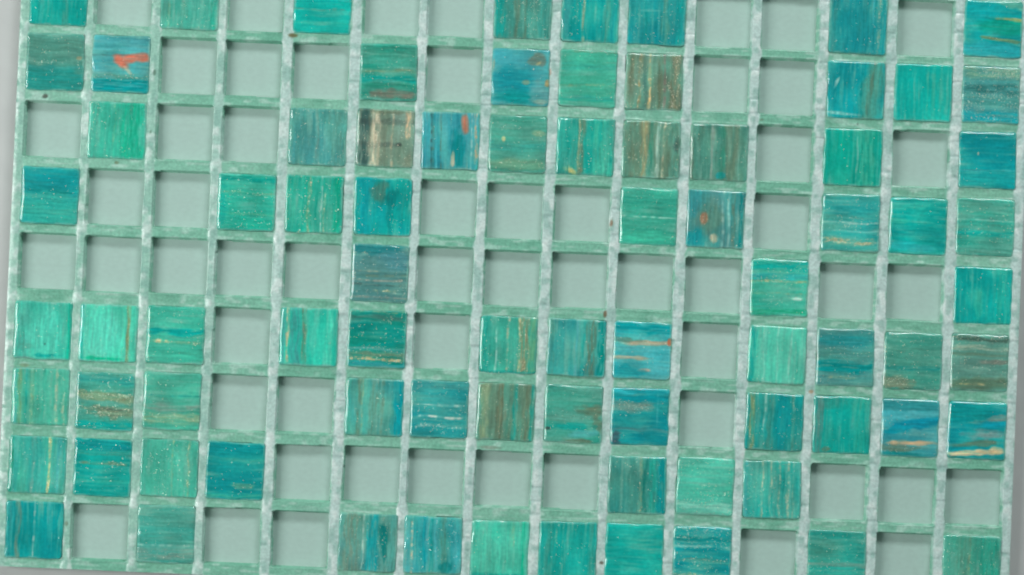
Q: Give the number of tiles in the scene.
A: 80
